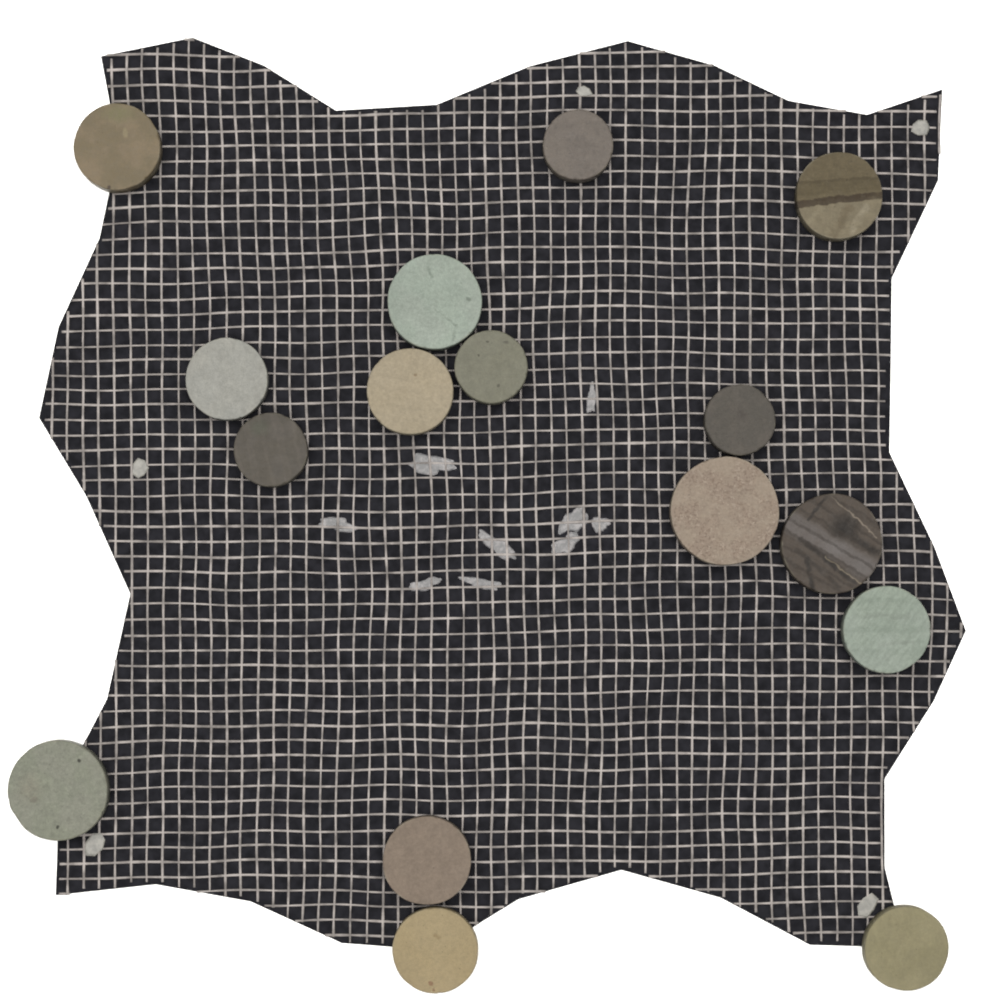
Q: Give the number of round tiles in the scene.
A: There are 16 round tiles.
